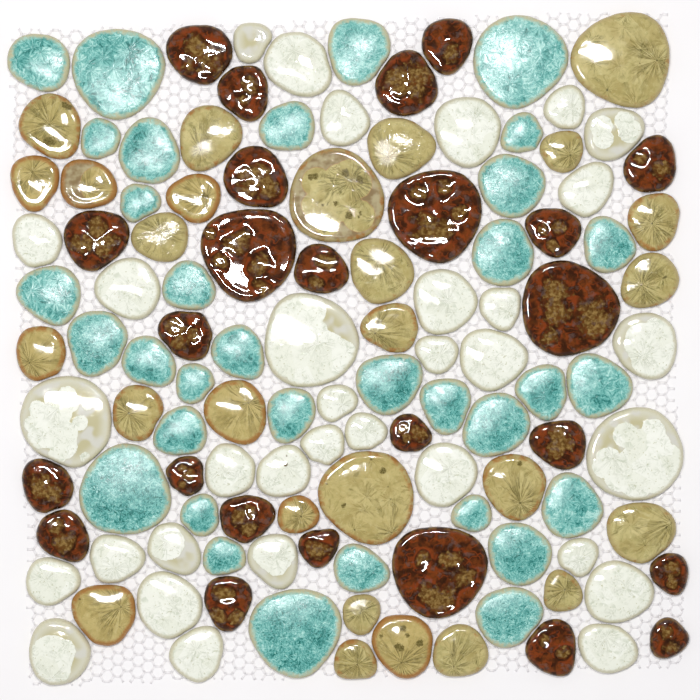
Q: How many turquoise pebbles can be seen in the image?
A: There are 34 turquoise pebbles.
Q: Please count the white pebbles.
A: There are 33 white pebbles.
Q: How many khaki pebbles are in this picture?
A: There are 27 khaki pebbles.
